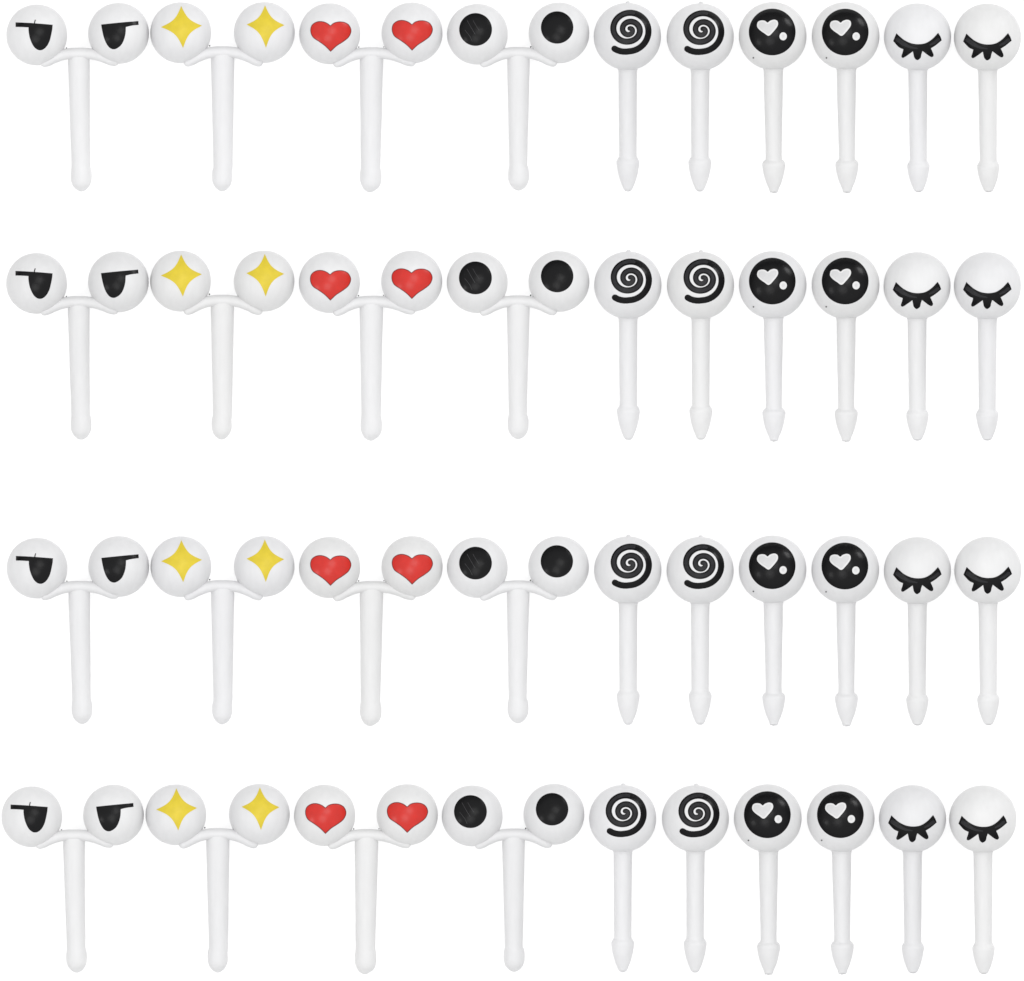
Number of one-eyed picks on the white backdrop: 24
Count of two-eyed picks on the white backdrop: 16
